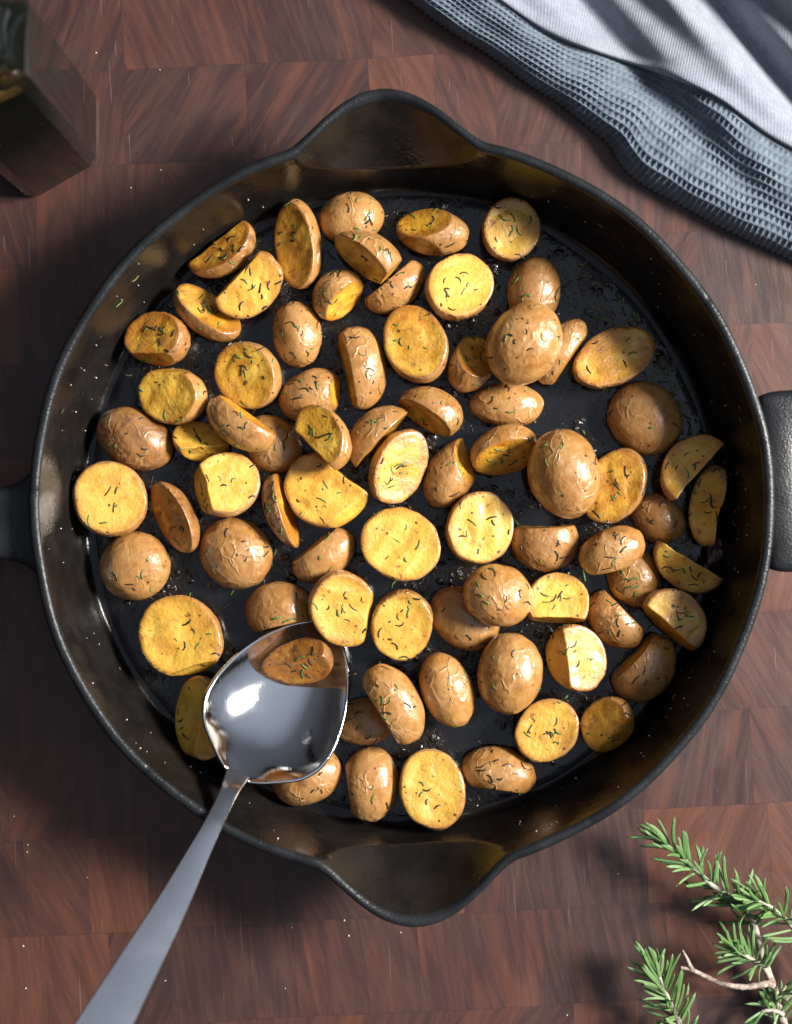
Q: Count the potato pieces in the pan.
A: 77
